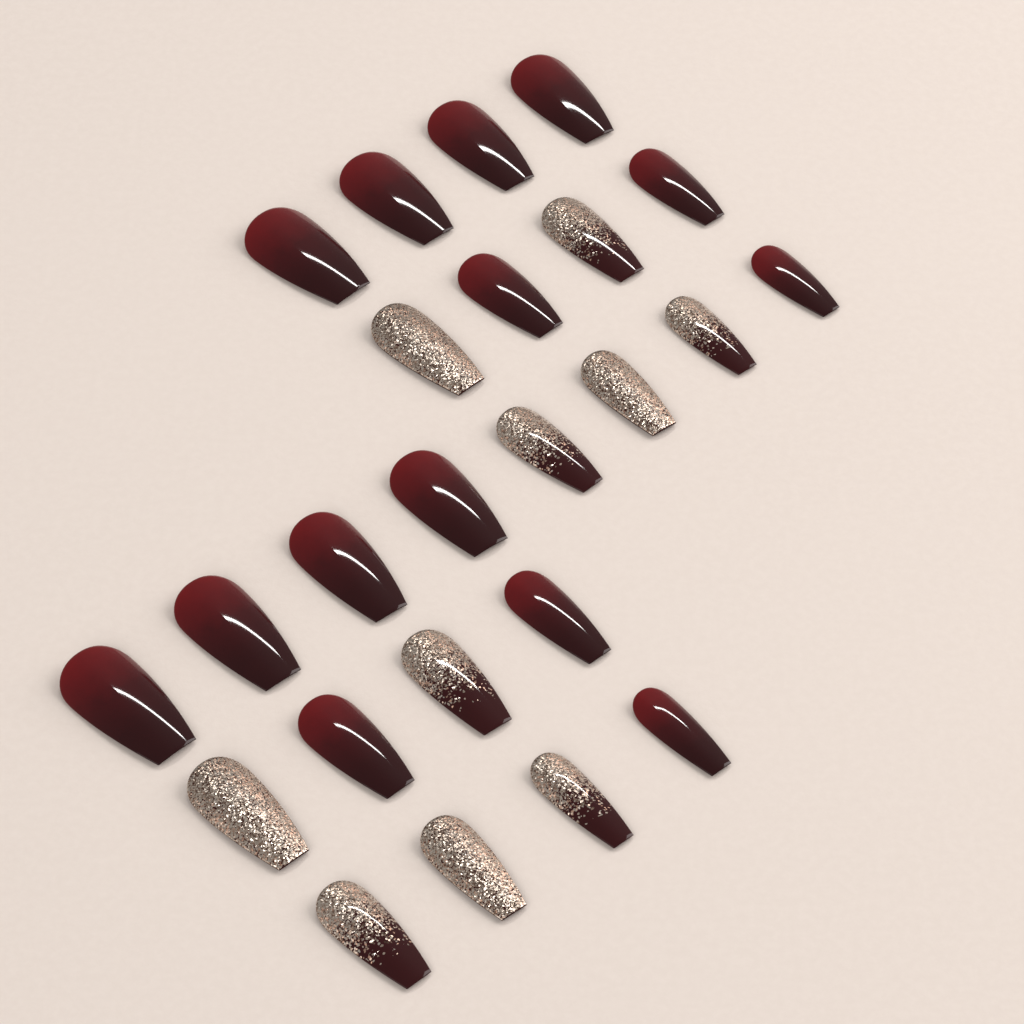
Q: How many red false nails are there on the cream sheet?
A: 14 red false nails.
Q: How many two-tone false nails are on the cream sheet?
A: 6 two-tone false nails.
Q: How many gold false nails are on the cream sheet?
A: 4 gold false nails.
